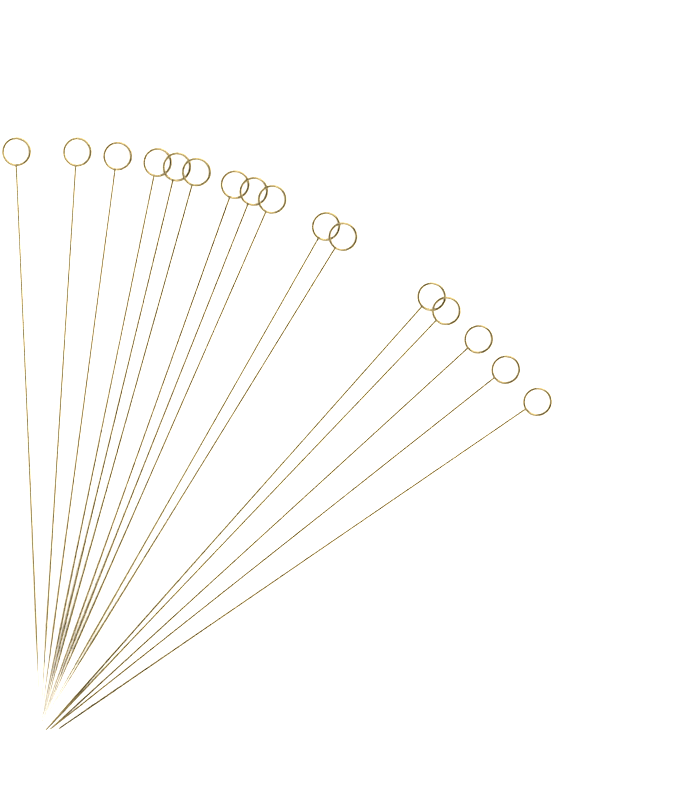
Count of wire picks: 16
